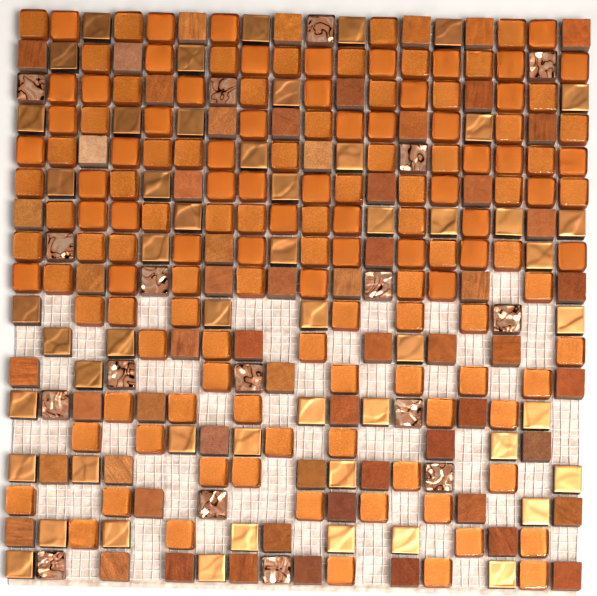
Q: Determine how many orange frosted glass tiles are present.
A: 50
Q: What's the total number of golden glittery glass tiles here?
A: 89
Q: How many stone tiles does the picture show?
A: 61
